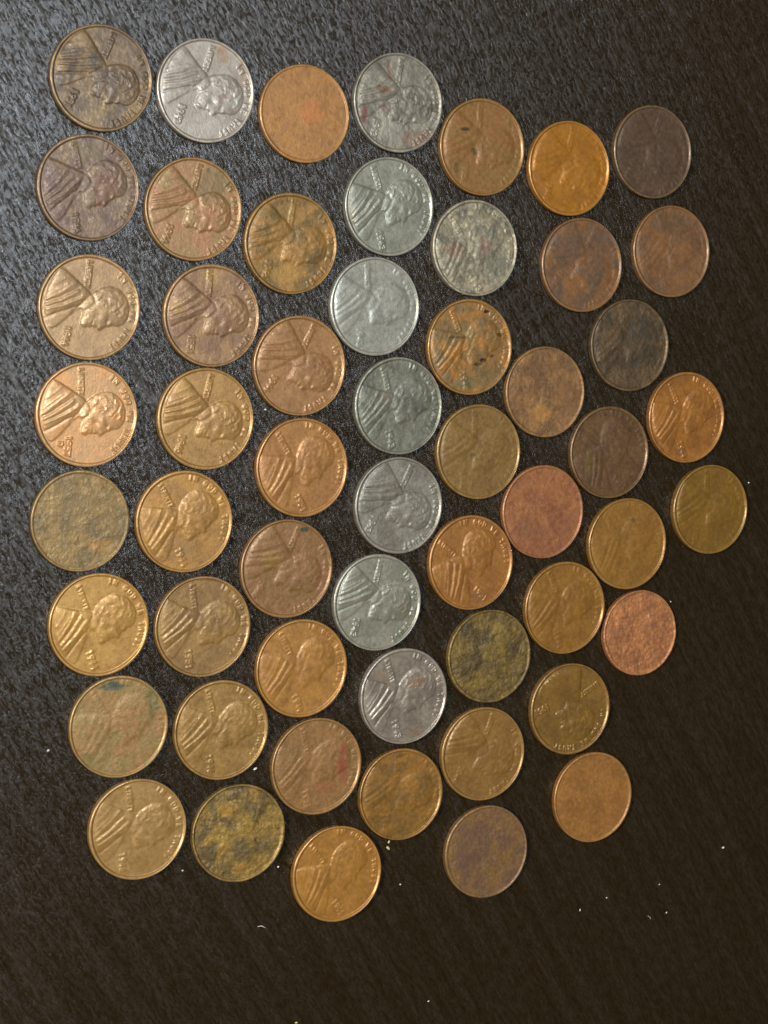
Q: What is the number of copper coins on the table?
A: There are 46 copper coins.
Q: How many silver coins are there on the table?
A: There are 9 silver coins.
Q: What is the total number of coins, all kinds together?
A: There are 55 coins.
